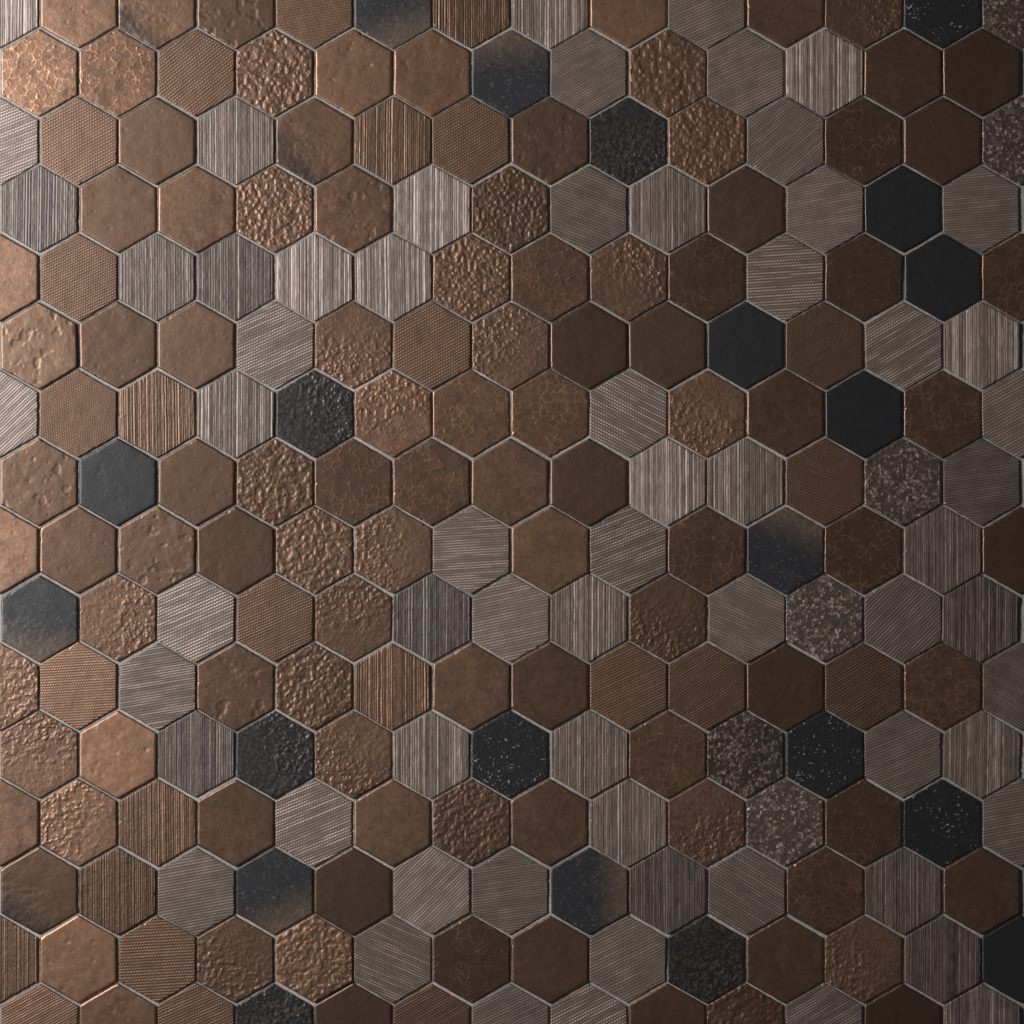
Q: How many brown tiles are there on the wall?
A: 126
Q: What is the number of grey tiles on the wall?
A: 69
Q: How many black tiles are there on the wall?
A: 21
